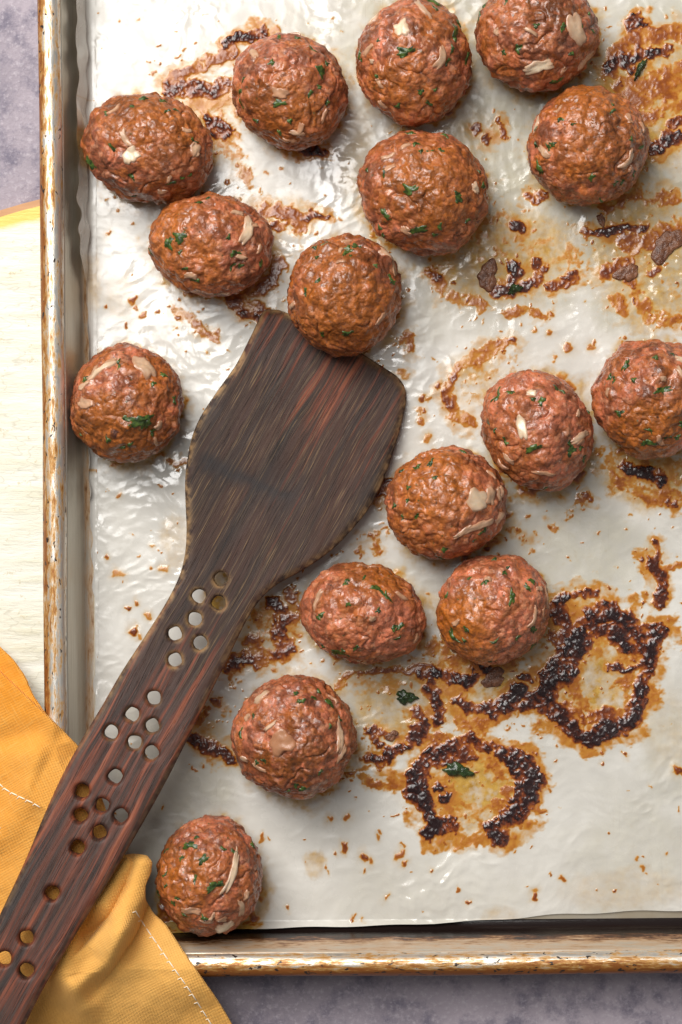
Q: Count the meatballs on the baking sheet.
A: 16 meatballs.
